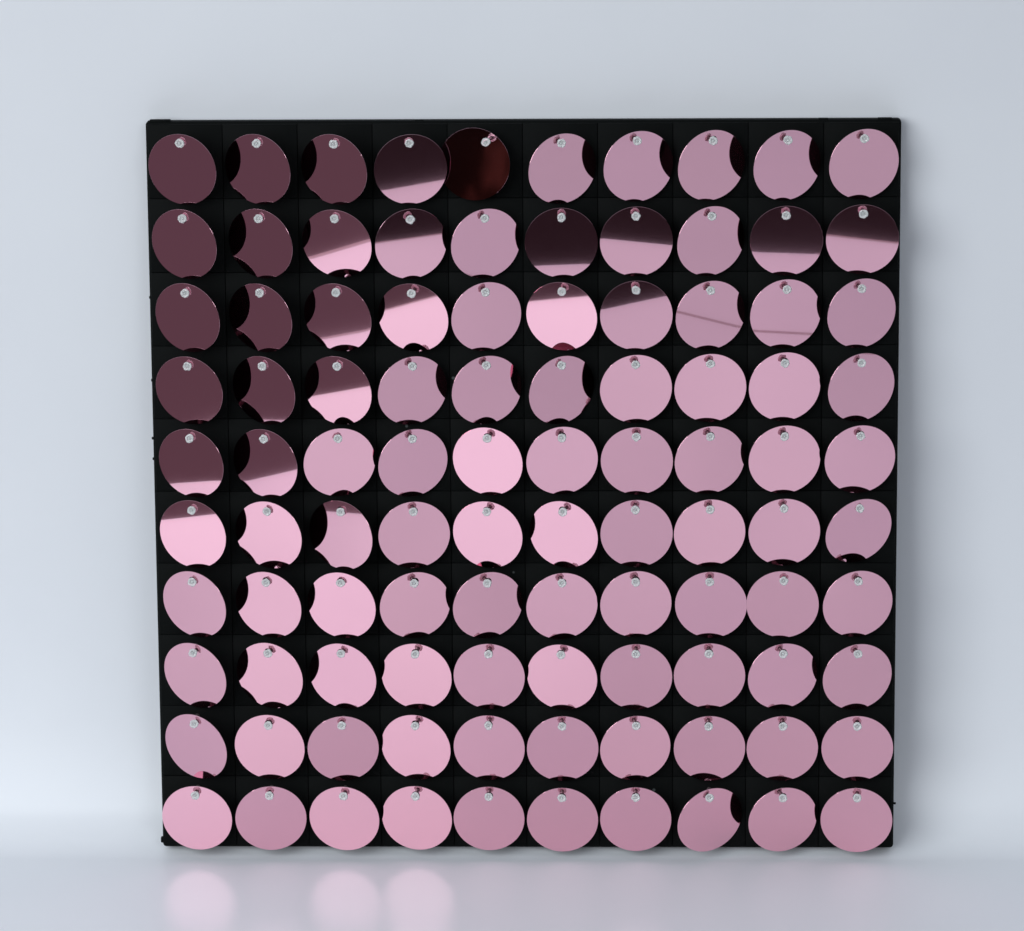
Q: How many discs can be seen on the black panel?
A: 100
